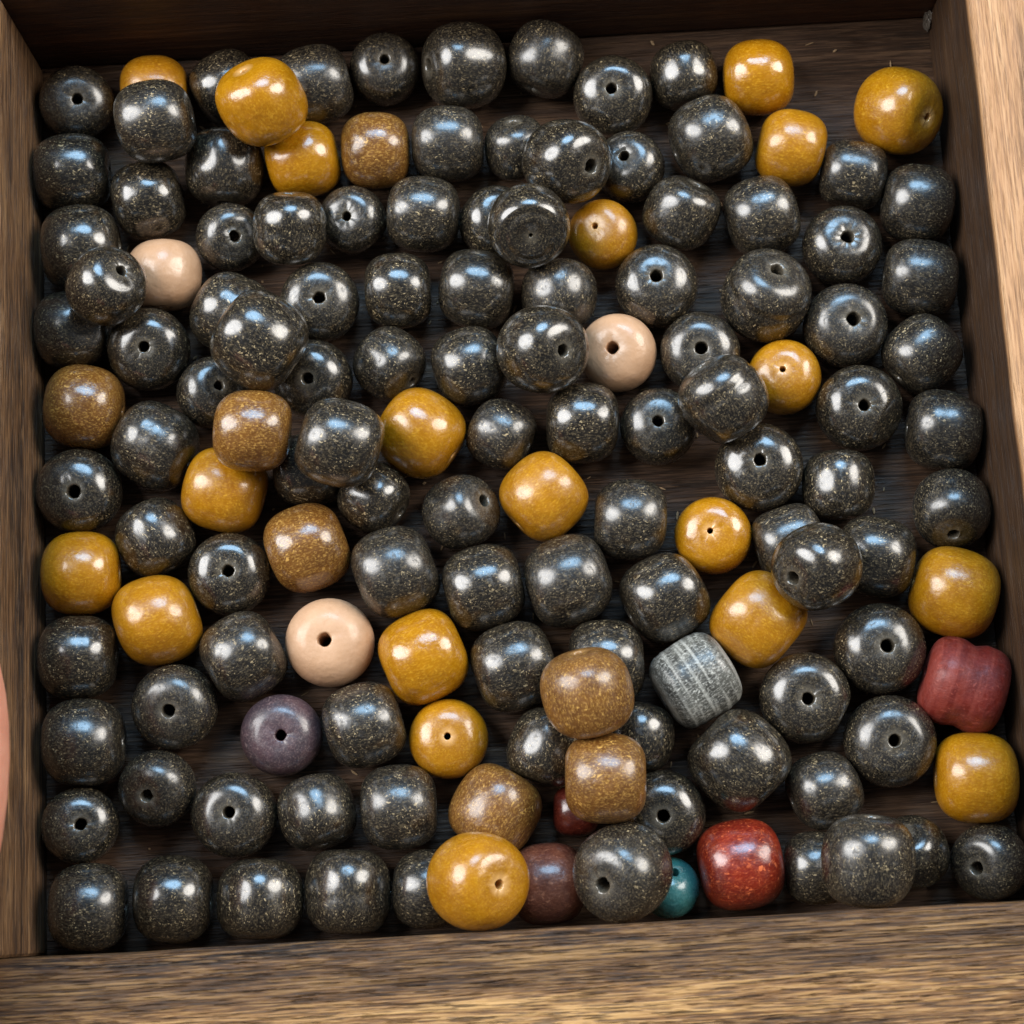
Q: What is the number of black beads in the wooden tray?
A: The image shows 104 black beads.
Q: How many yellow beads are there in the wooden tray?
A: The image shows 20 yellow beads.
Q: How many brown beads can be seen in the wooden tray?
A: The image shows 7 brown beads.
